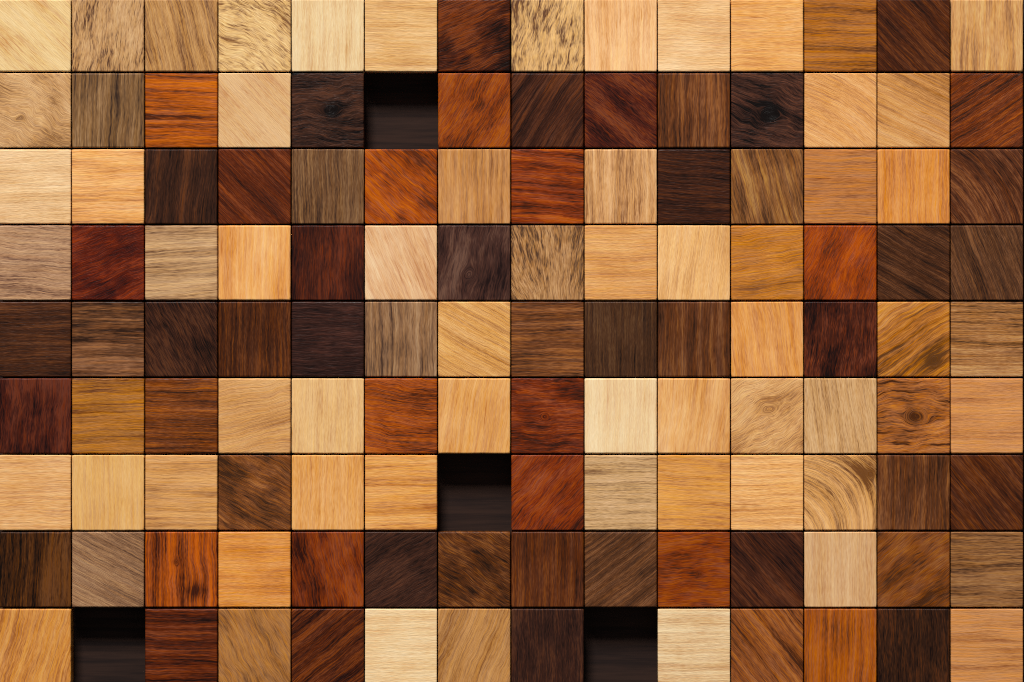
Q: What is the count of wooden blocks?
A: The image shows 122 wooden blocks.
